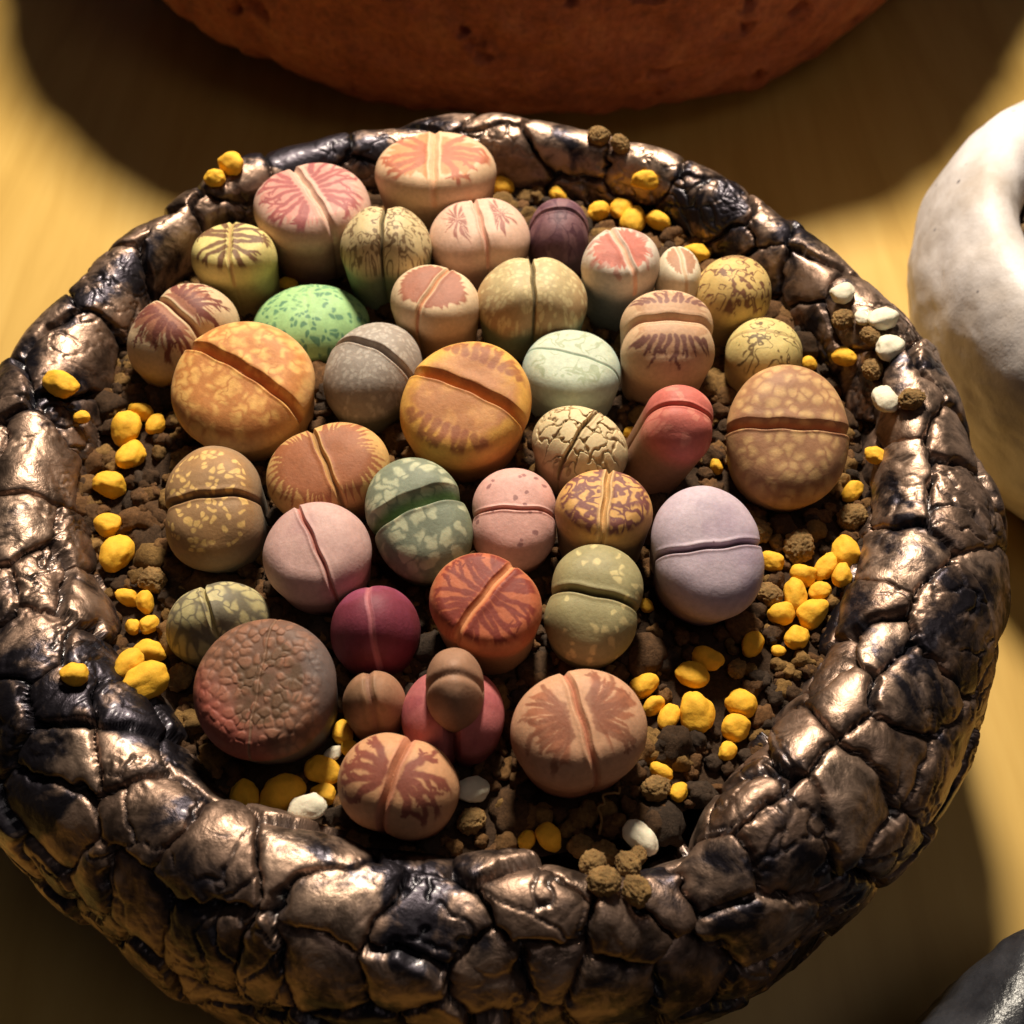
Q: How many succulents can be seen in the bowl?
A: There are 38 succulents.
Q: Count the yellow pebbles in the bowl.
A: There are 66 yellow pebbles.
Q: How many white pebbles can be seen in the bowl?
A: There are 9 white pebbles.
